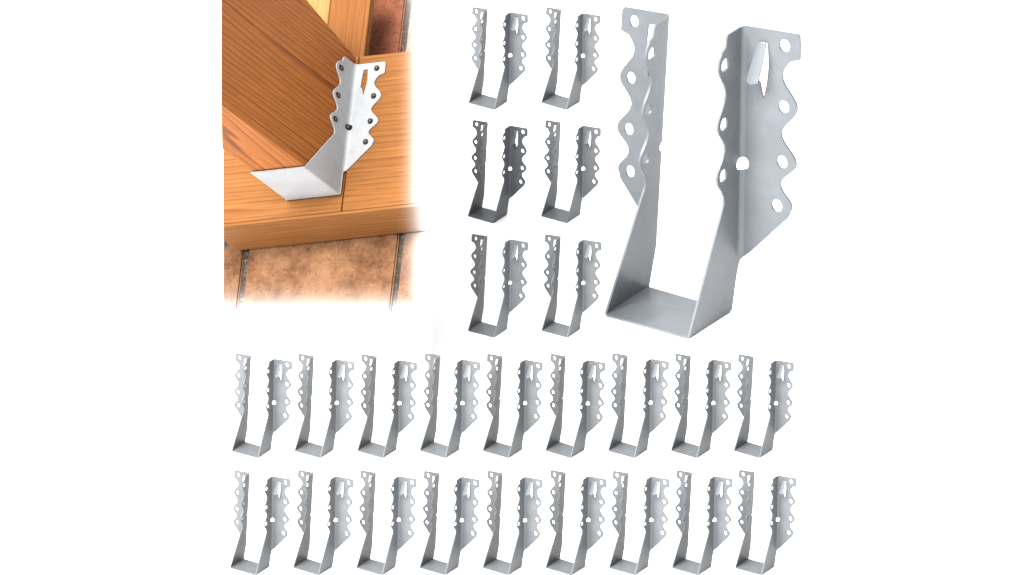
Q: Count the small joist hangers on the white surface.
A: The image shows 24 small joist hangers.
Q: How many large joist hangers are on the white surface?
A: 1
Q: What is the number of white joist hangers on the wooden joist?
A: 1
